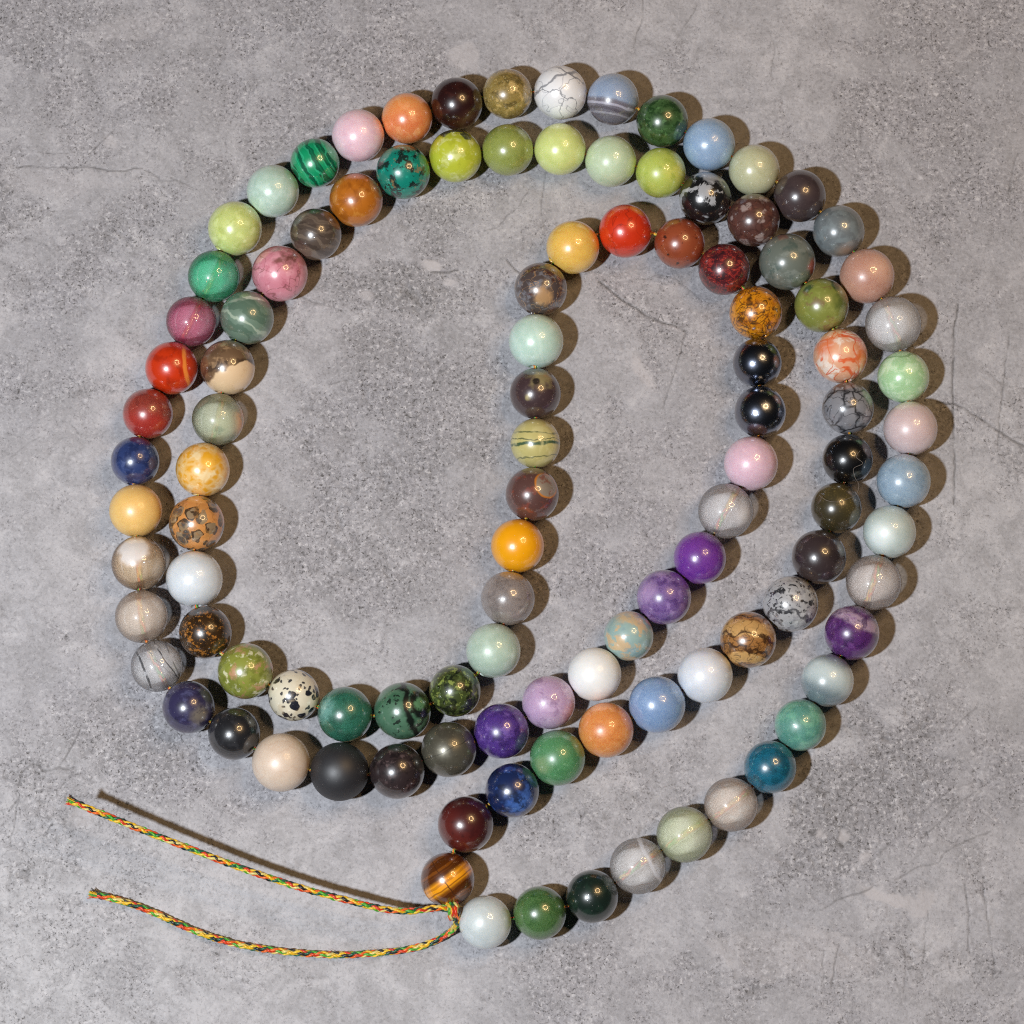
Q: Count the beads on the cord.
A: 108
